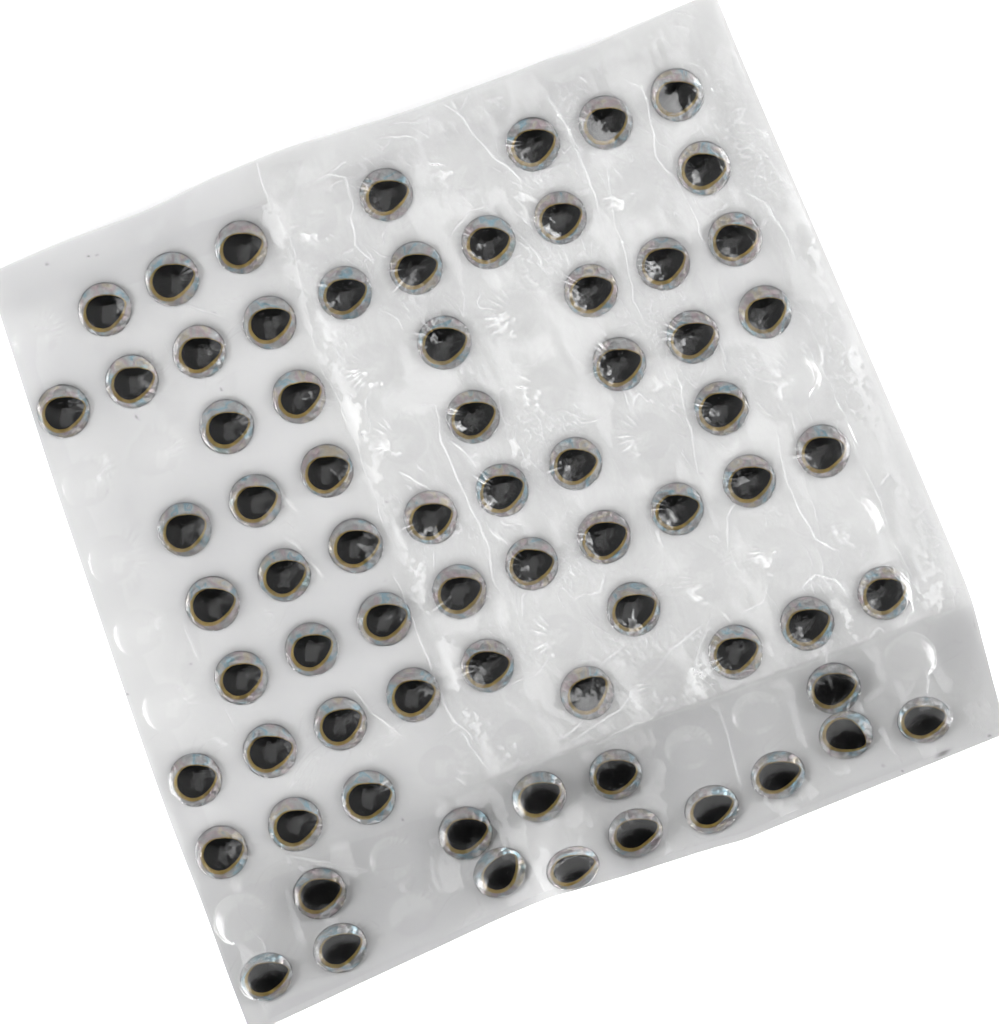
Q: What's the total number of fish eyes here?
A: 72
